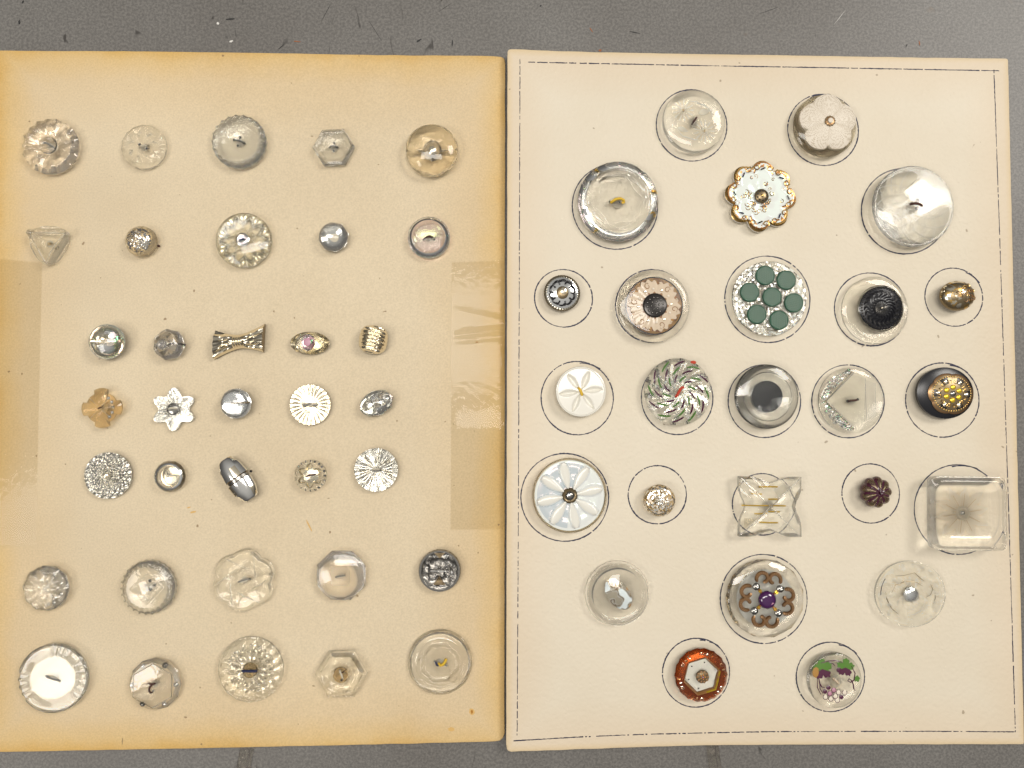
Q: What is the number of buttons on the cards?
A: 60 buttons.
